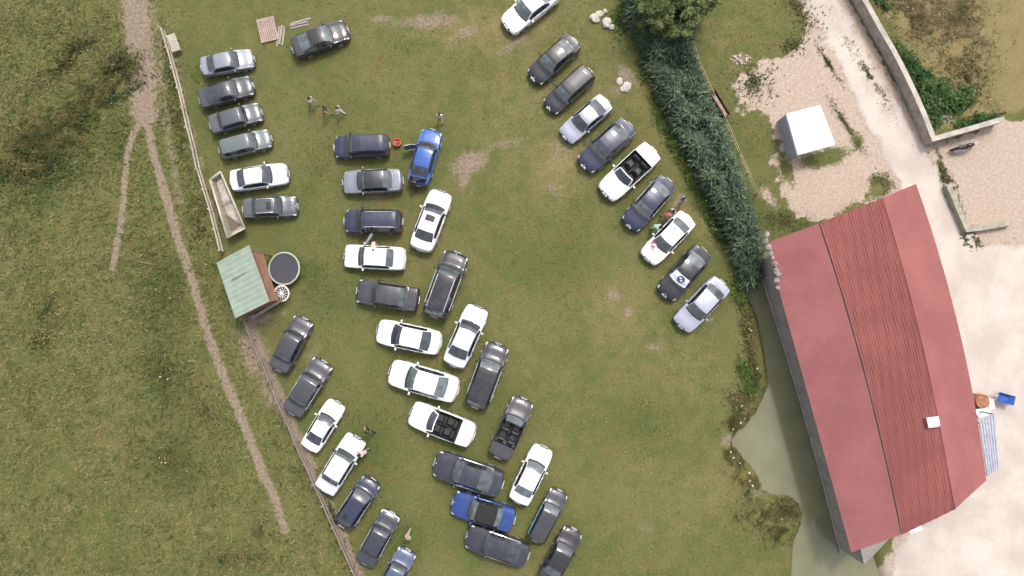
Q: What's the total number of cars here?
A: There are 44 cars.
